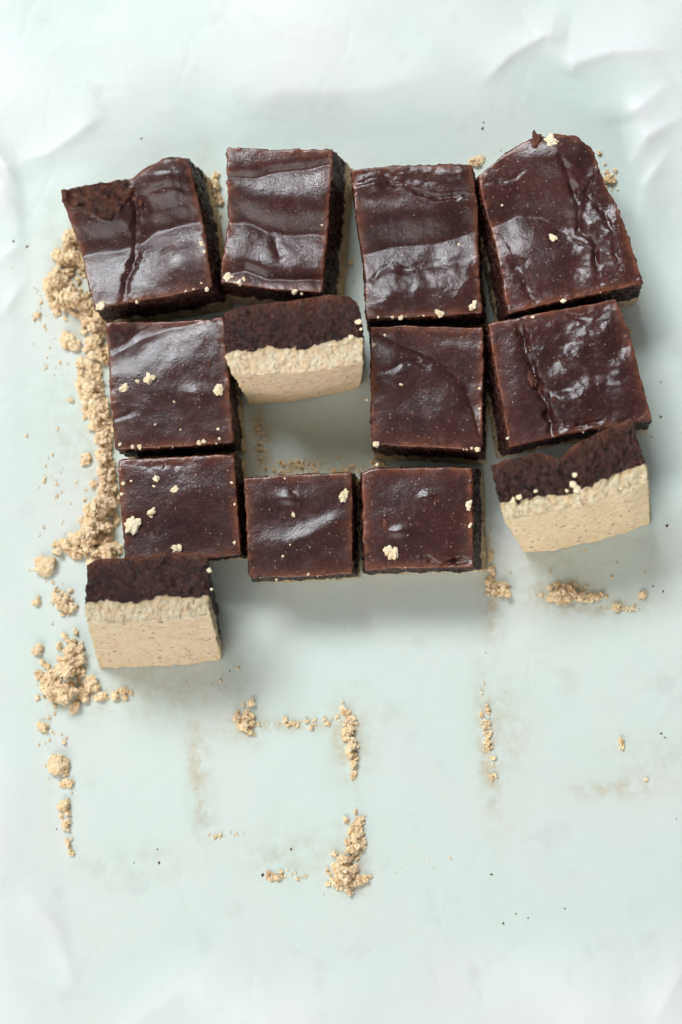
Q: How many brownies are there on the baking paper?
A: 13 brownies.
